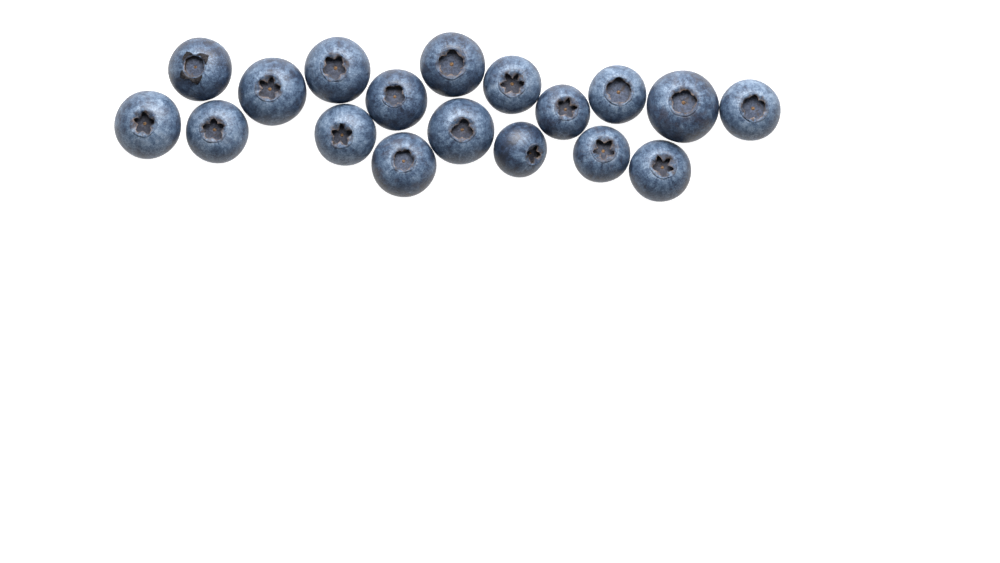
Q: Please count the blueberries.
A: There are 18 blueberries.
